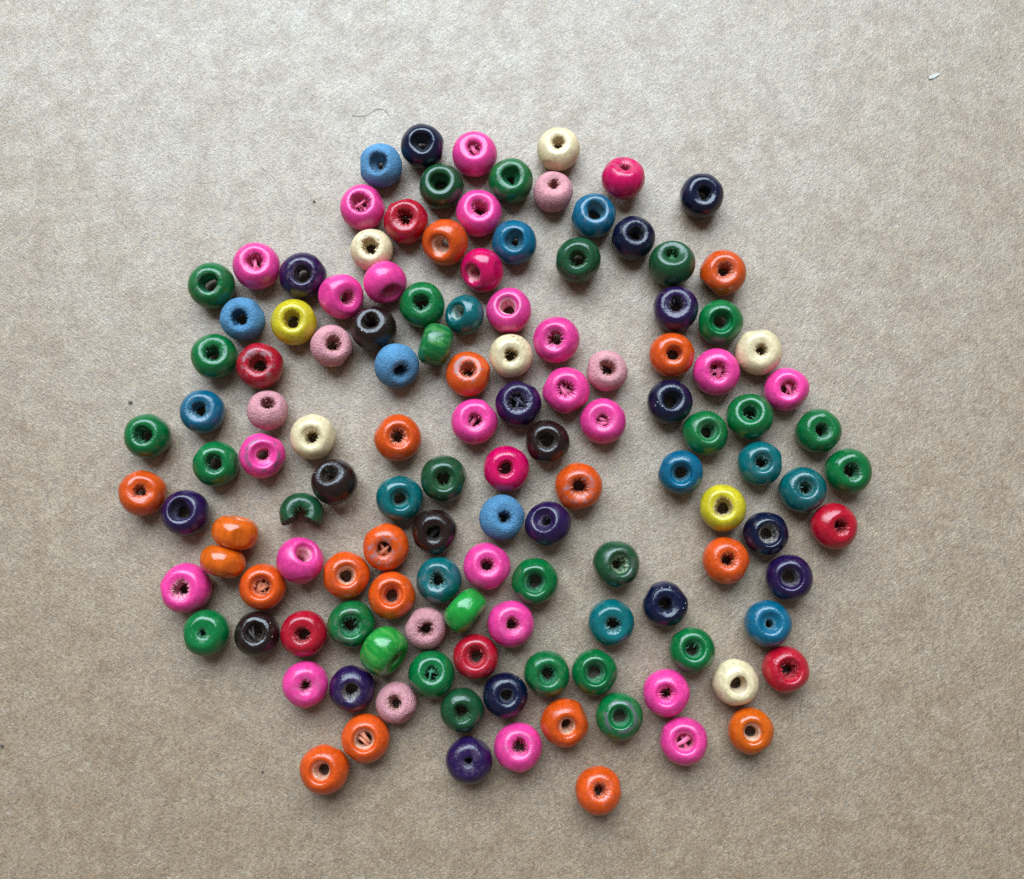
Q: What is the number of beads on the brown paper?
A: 128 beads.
